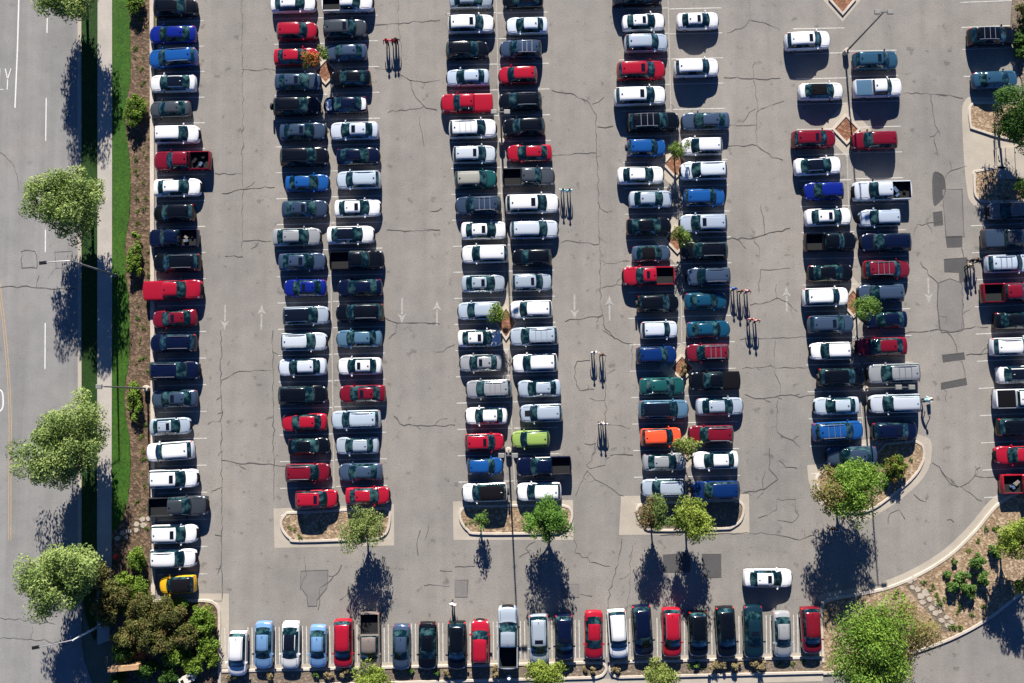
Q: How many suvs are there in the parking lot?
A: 107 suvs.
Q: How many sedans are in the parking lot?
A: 77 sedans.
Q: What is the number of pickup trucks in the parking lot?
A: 20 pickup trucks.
